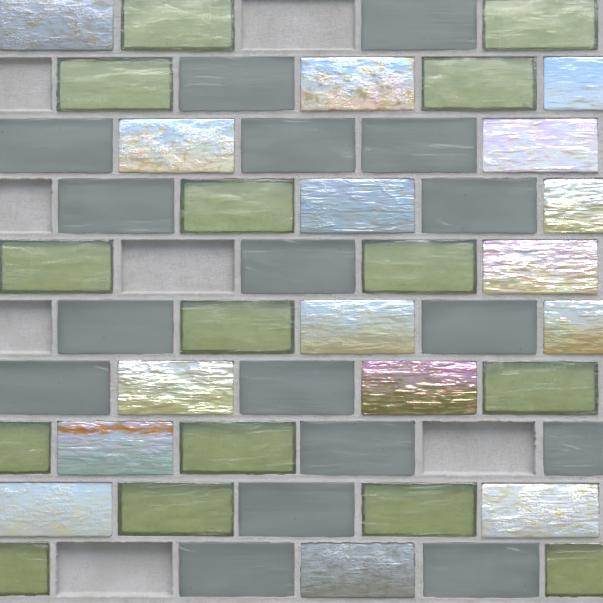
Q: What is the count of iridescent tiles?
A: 16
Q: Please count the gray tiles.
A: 17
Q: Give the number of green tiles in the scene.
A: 15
